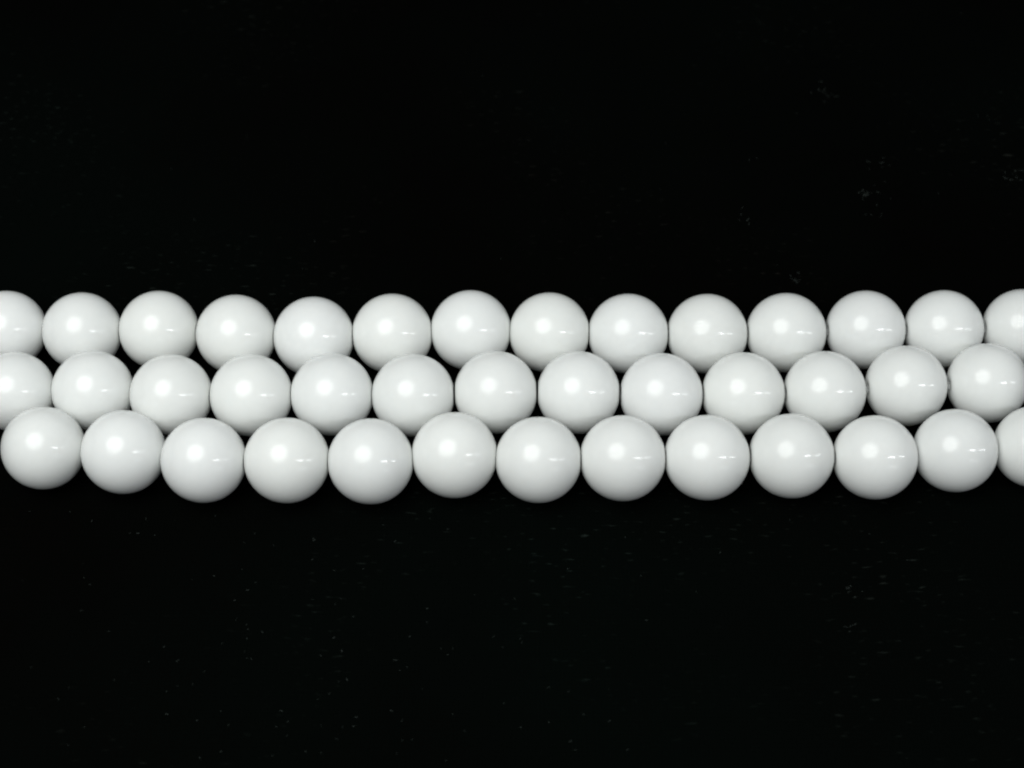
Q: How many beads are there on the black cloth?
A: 40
